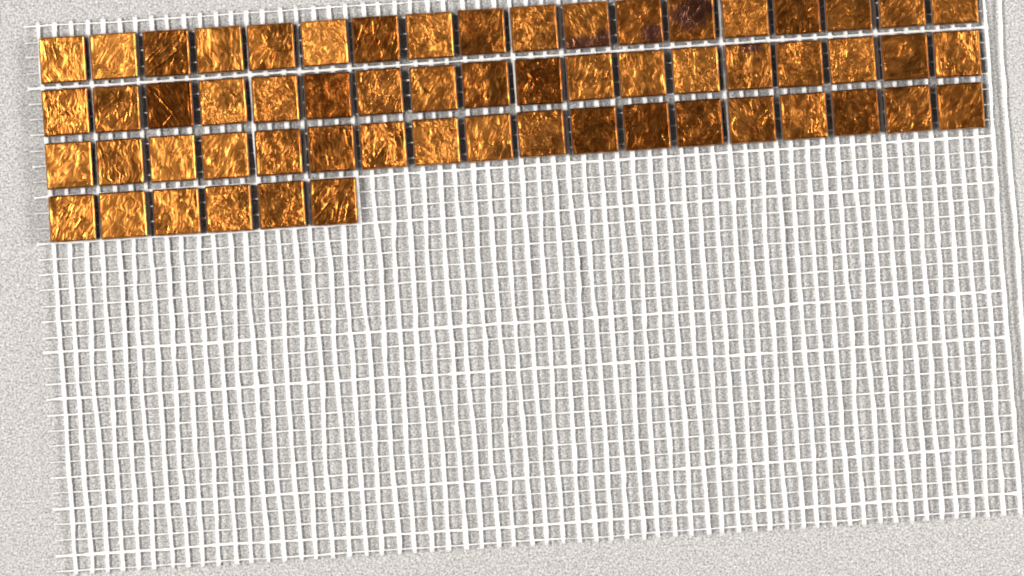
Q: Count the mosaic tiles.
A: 60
